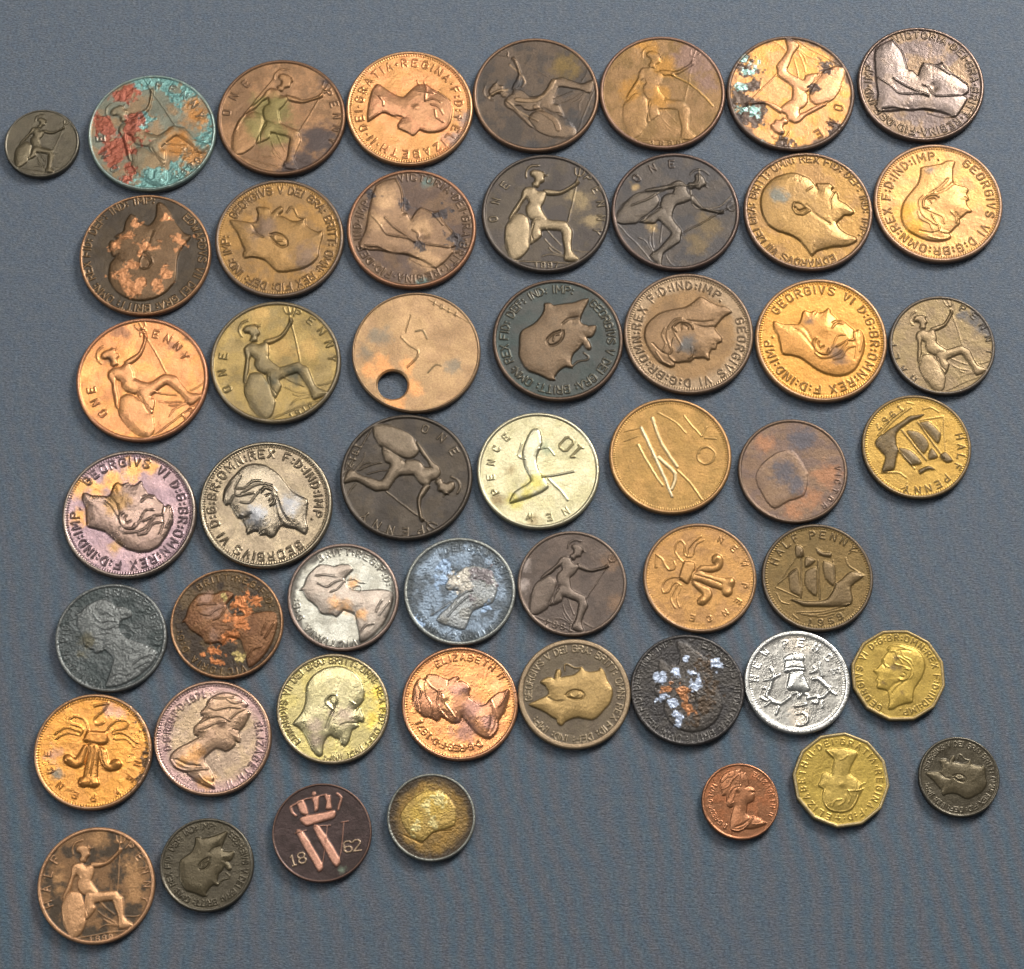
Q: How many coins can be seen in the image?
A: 51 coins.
